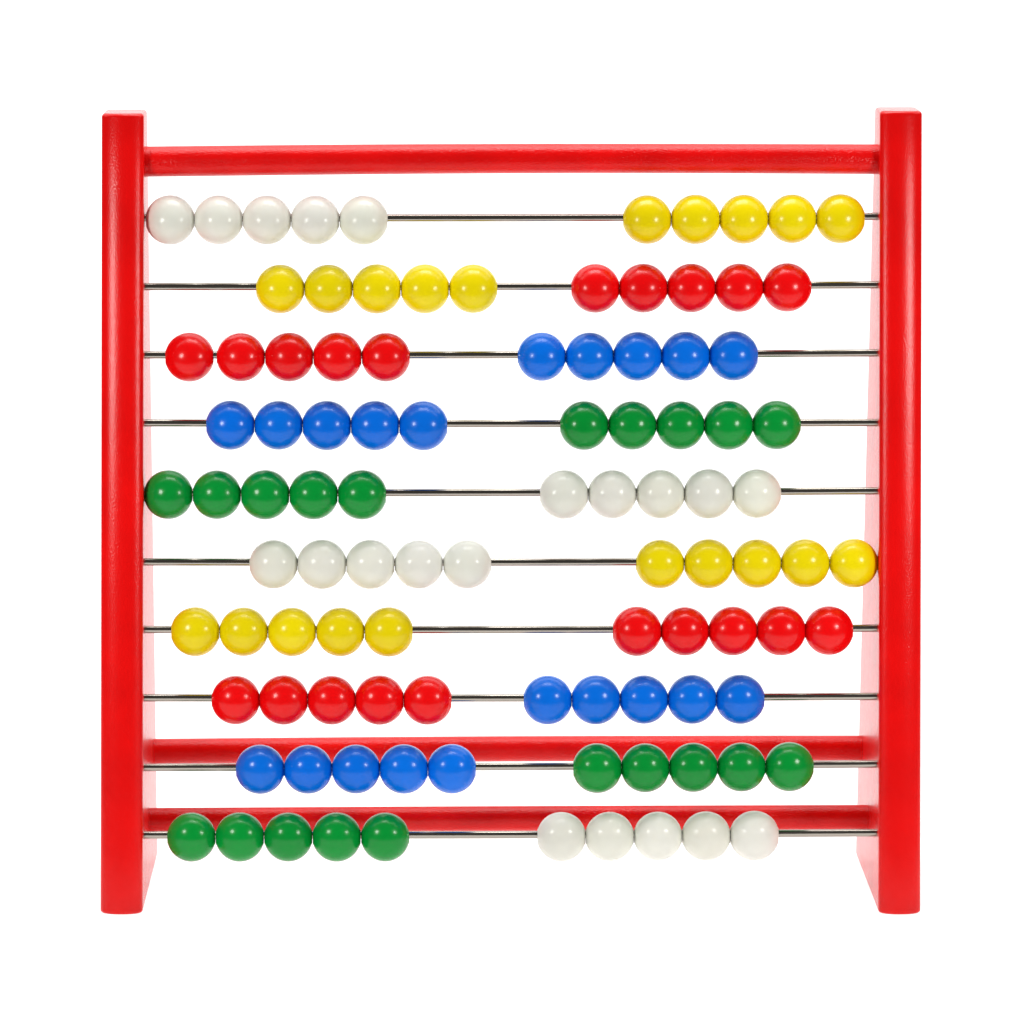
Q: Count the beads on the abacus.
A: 100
